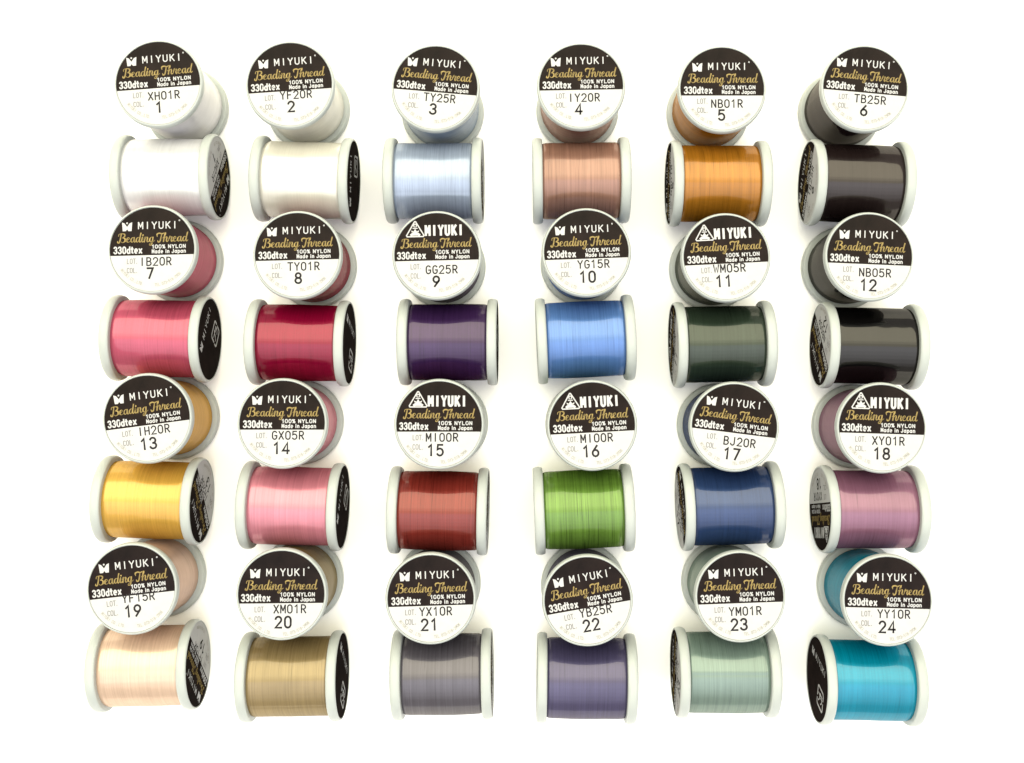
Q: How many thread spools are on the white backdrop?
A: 48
